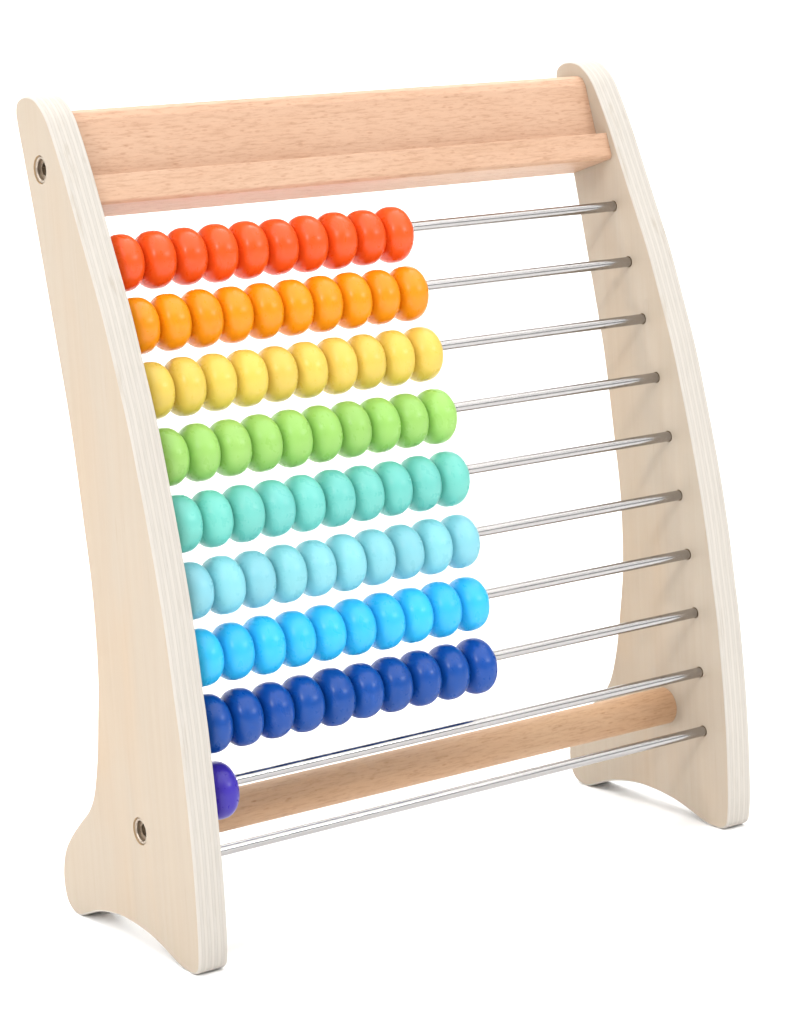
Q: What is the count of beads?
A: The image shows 81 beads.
